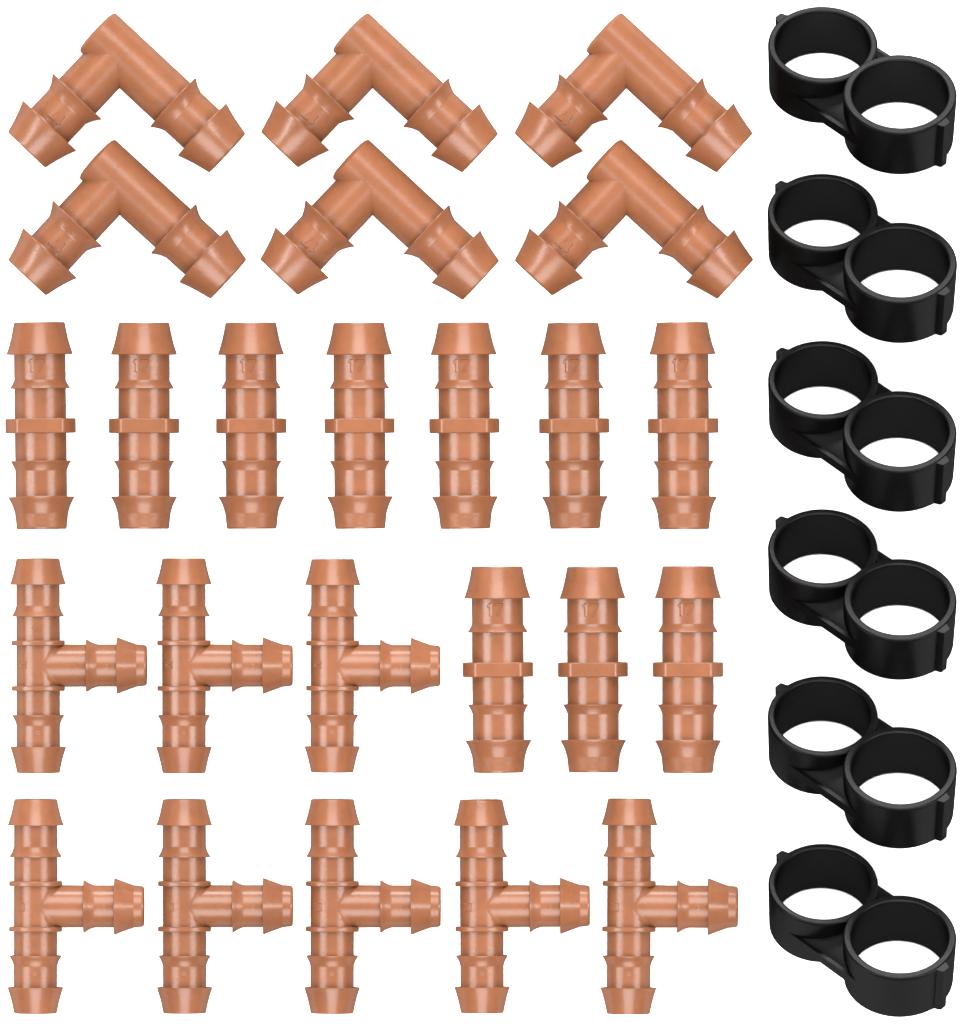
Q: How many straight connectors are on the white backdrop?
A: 10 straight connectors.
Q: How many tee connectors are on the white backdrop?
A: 8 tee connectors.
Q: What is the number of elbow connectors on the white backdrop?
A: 6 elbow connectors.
